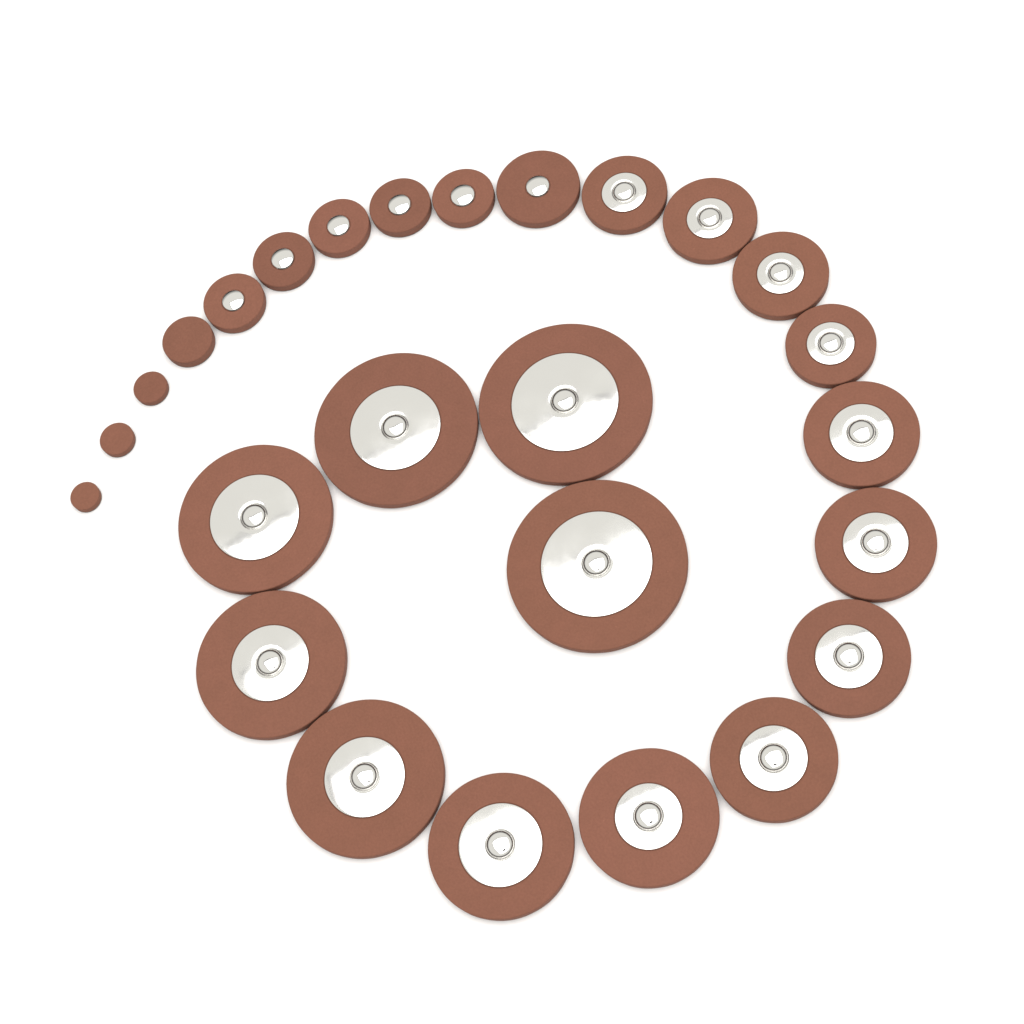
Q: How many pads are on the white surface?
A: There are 26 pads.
